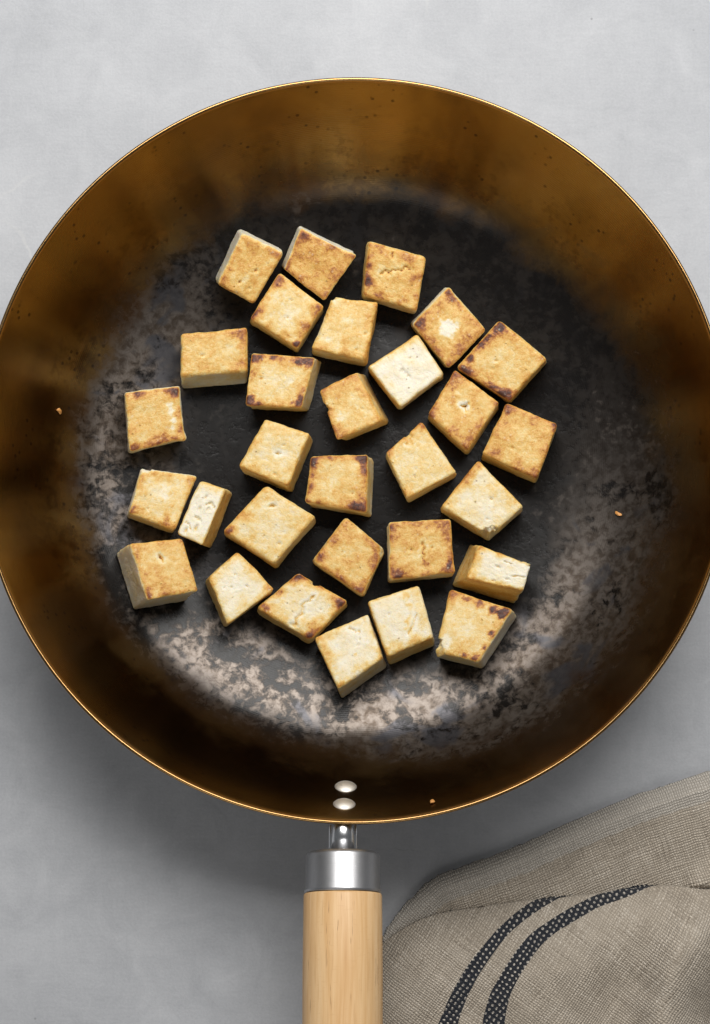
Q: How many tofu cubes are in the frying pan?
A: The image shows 30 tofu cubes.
